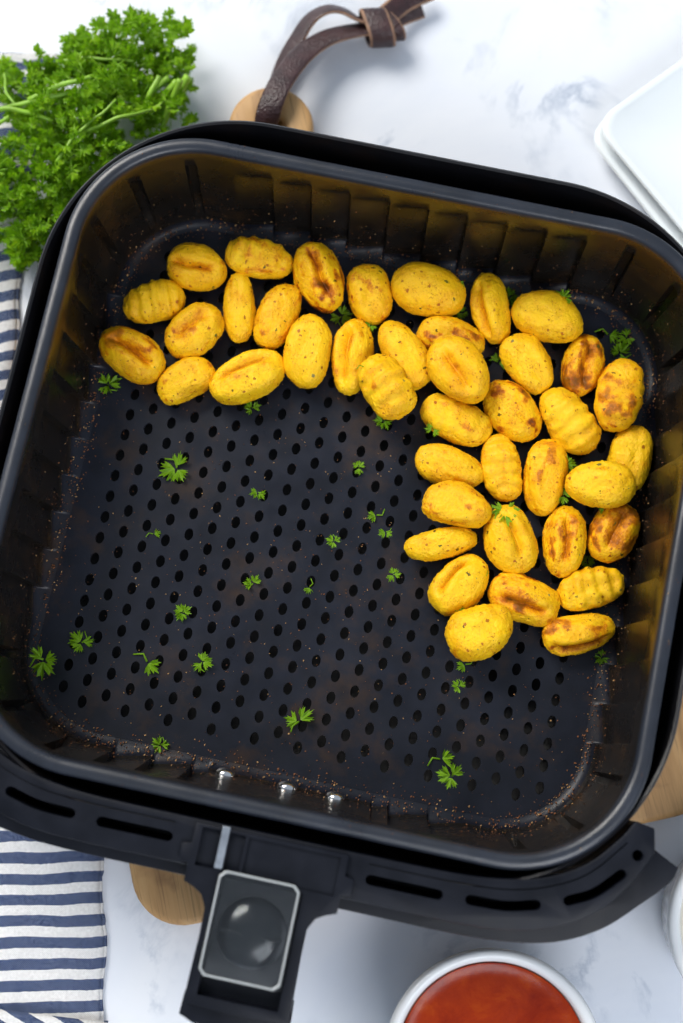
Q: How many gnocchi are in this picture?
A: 41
